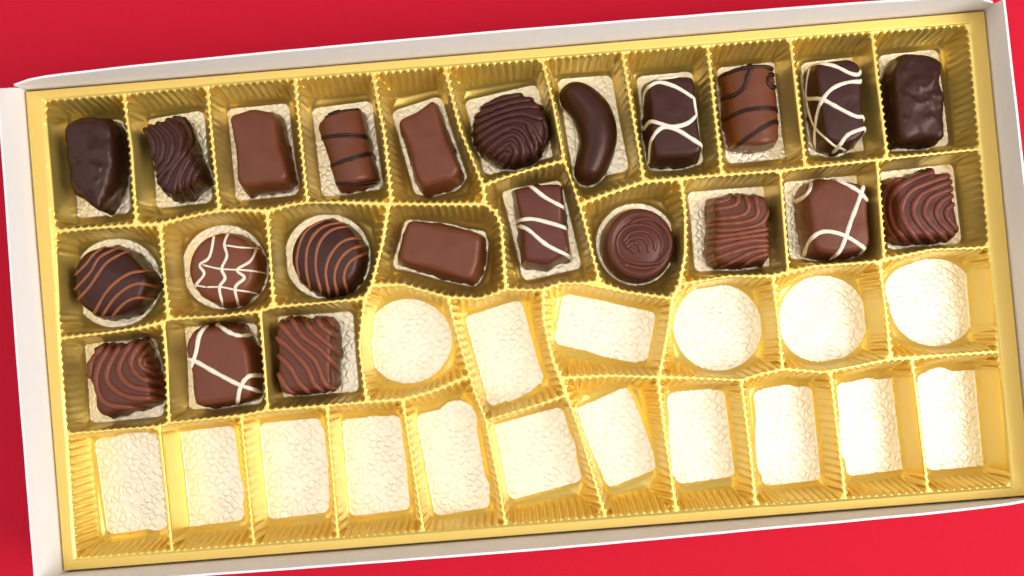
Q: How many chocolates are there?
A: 23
